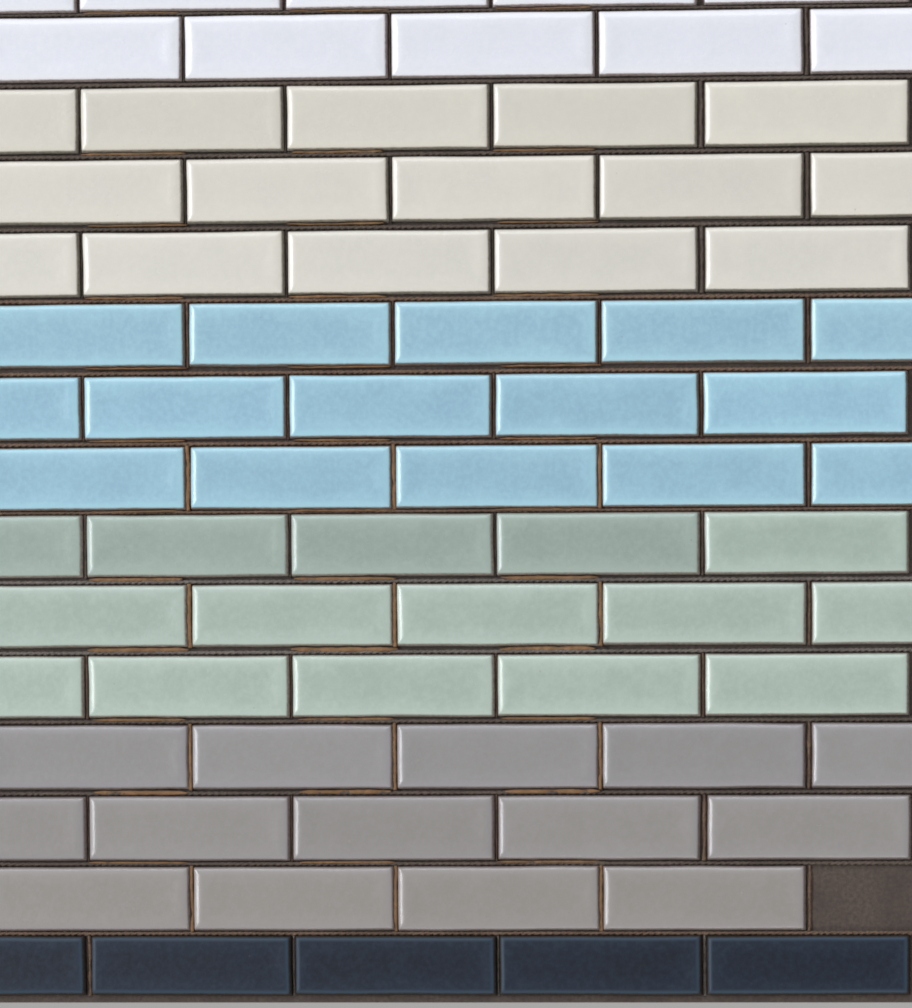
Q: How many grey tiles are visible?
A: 14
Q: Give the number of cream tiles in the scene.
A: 15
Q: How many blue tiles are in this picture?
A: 15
